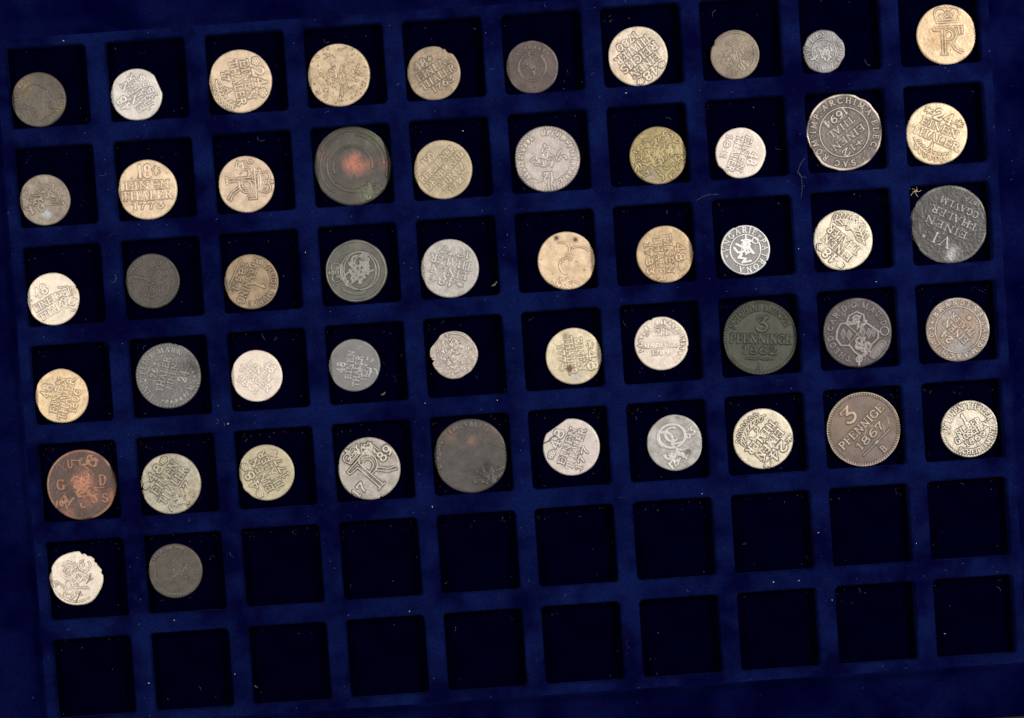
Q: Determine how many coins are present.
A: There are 52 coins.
